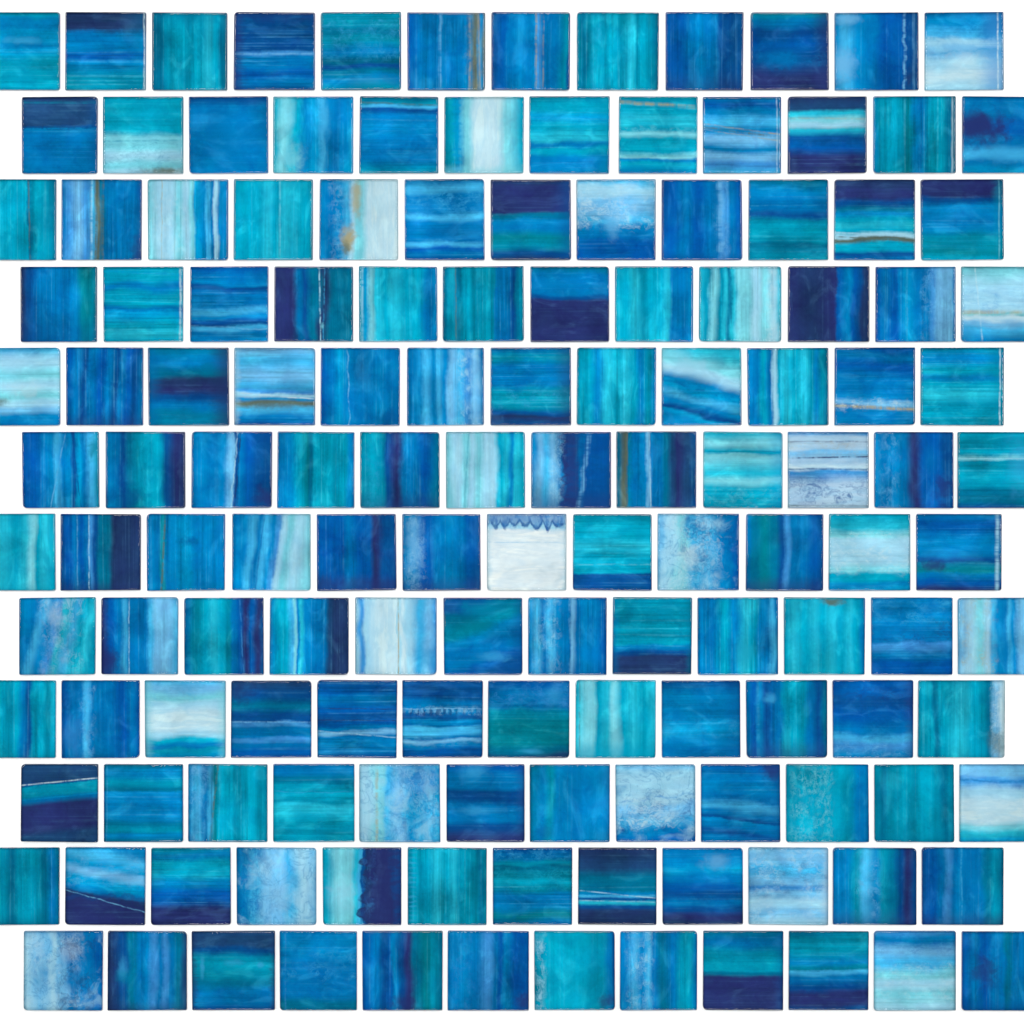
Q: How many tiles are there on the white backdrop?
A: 144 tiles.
